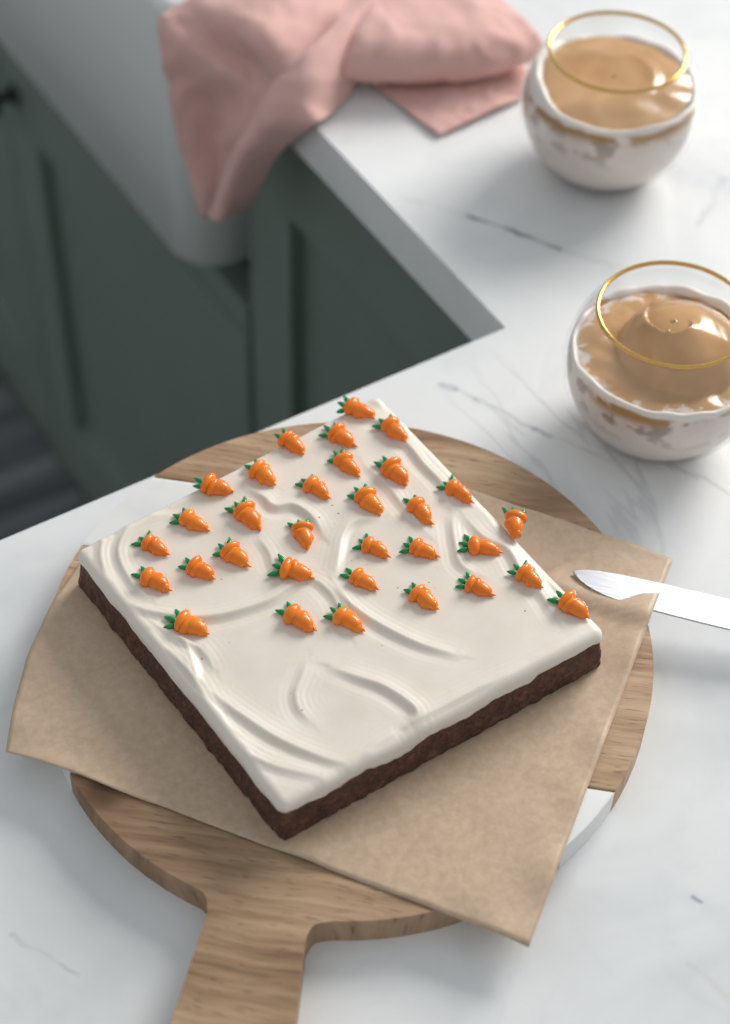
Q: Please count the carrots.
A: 32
